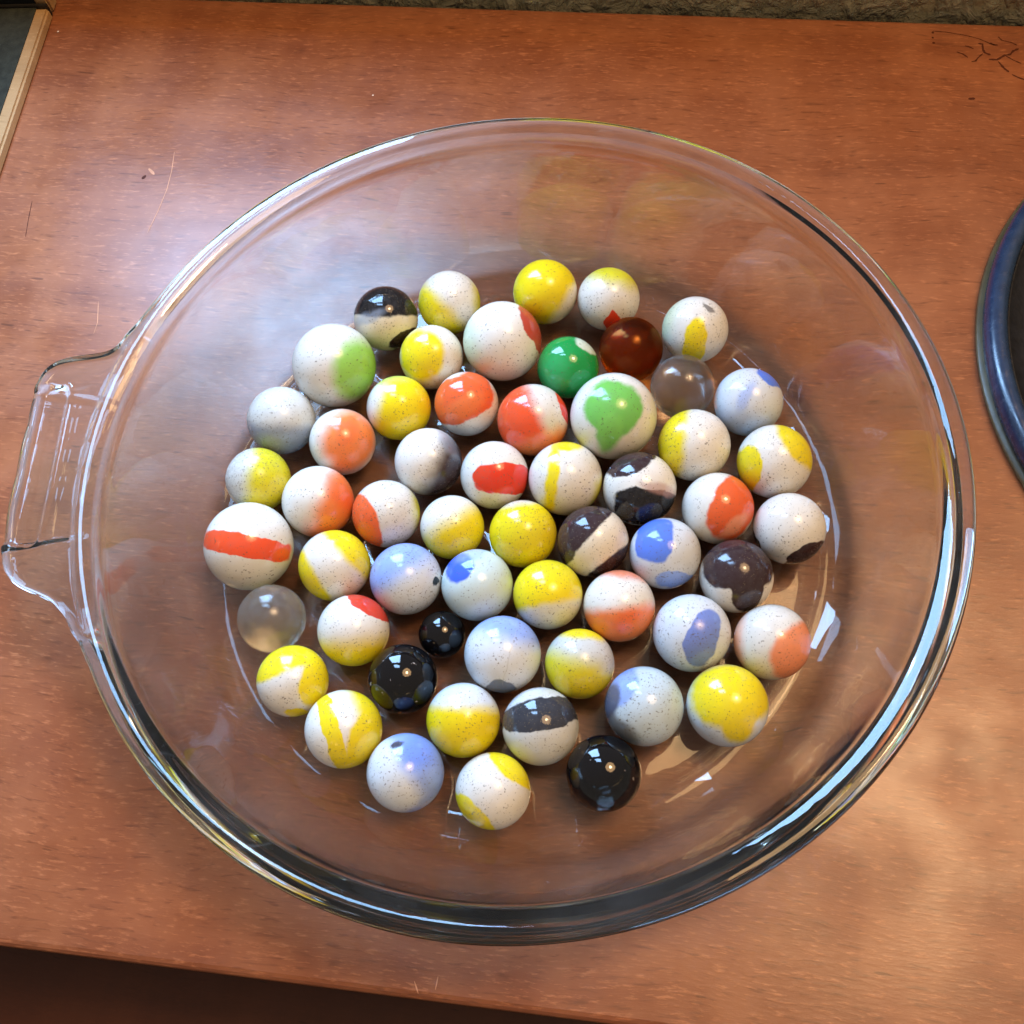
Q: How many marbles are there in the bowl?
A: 57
